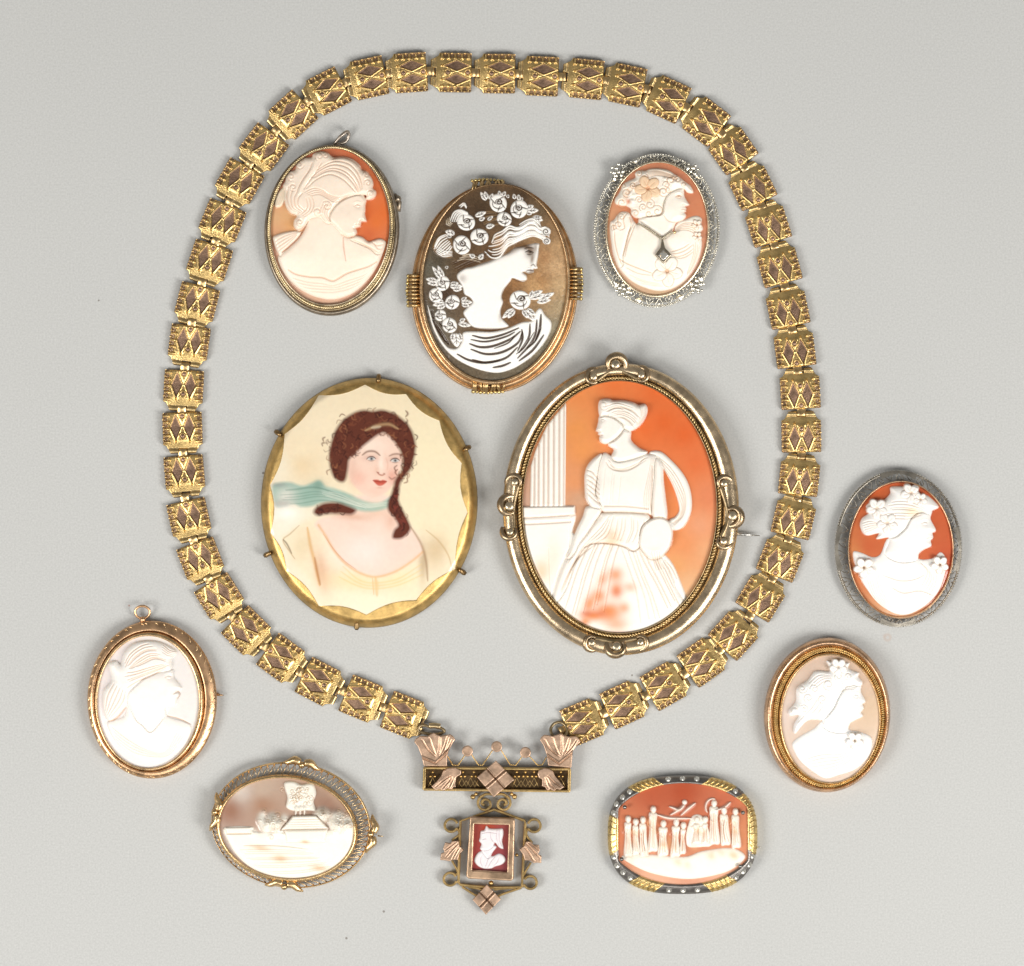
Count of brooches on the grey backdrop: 10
